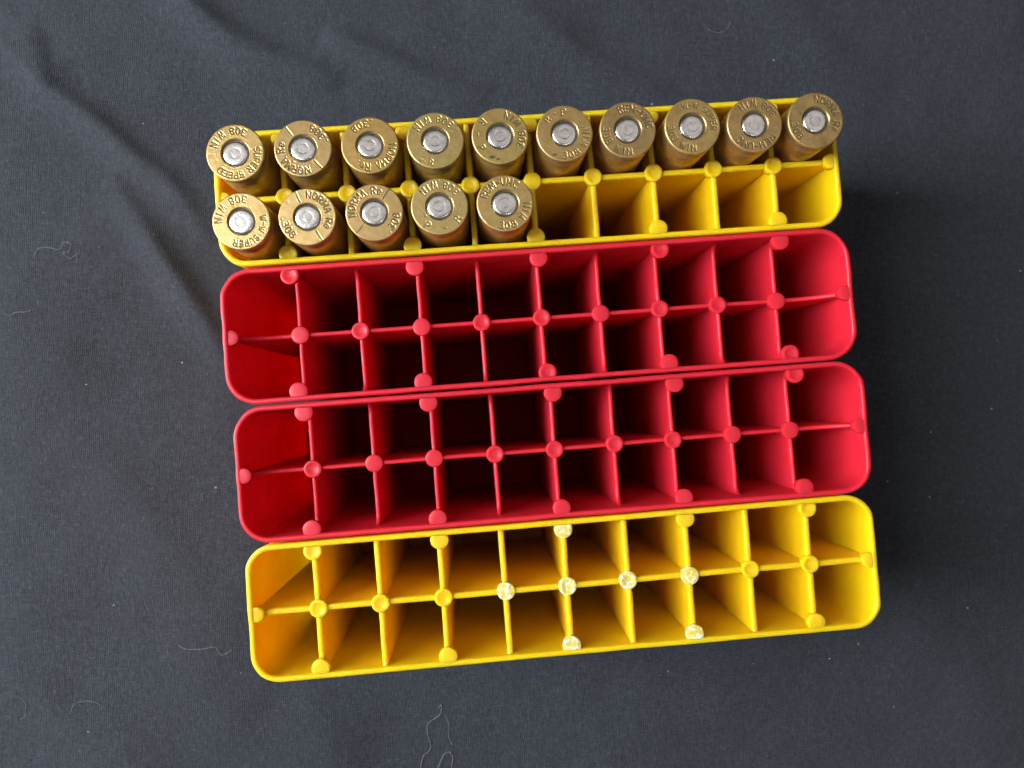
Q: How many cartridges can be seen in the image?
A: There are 15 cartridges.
